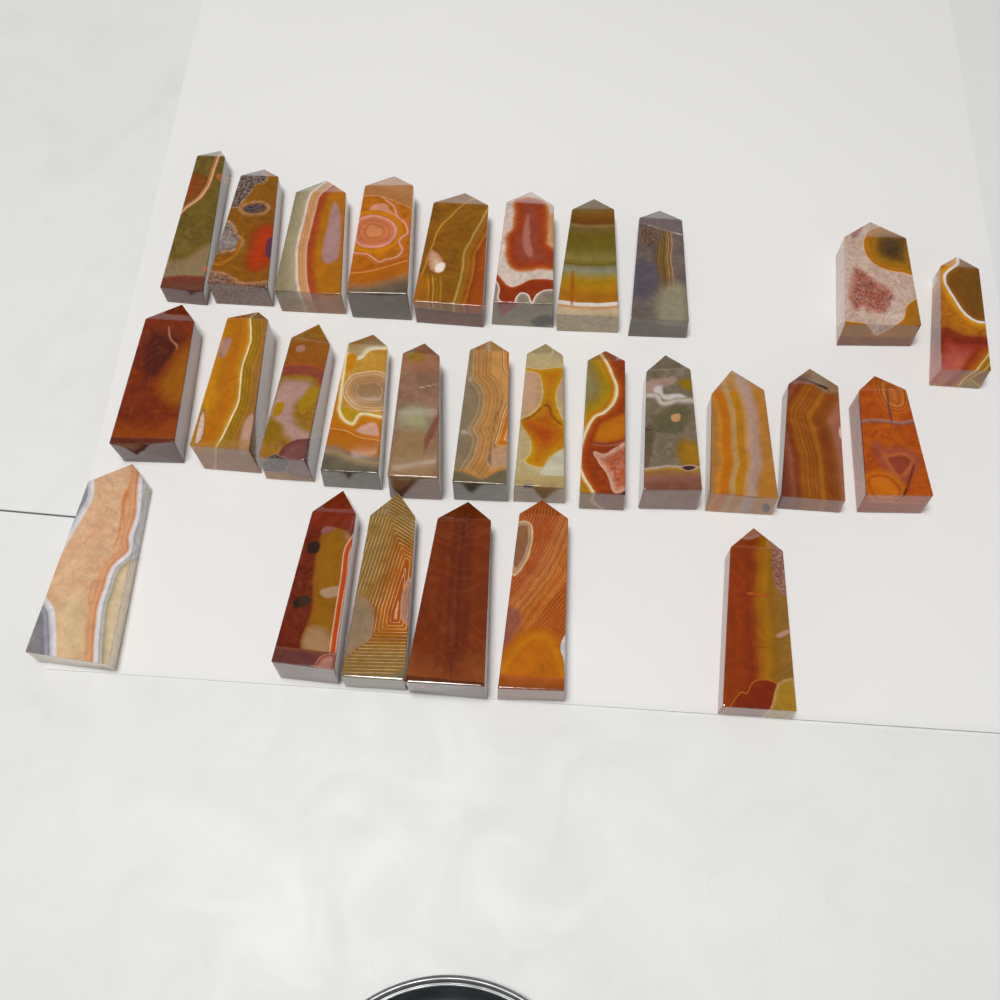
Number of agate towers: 28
